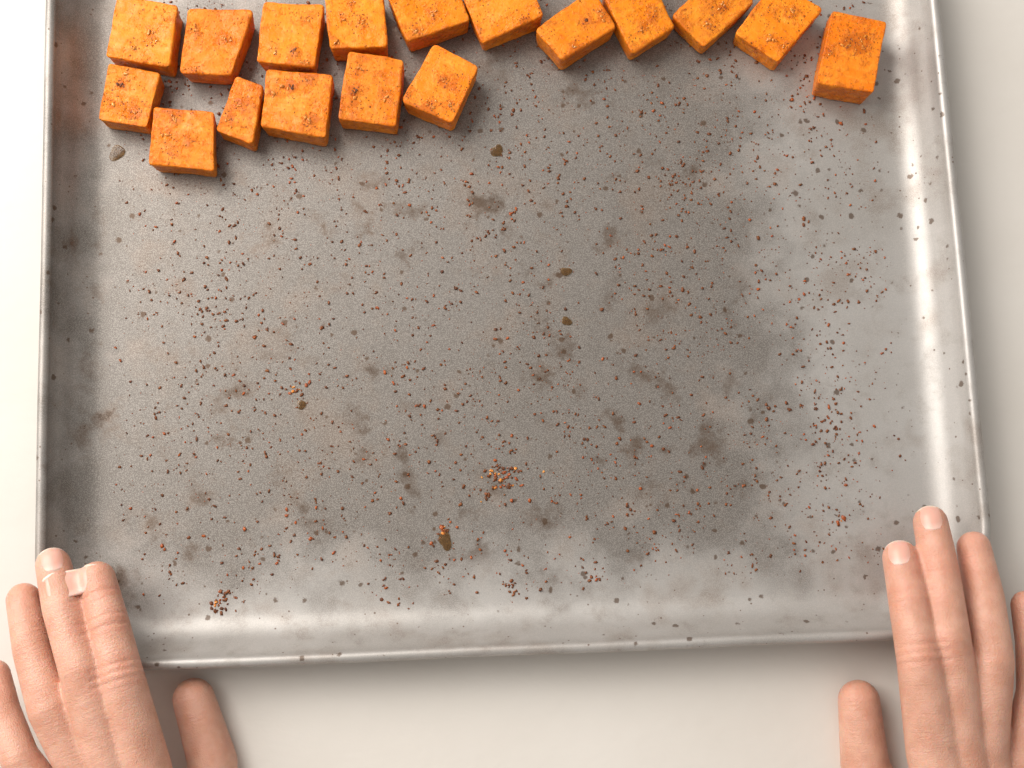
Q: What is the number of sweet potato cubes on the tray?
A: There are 17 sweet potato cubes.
